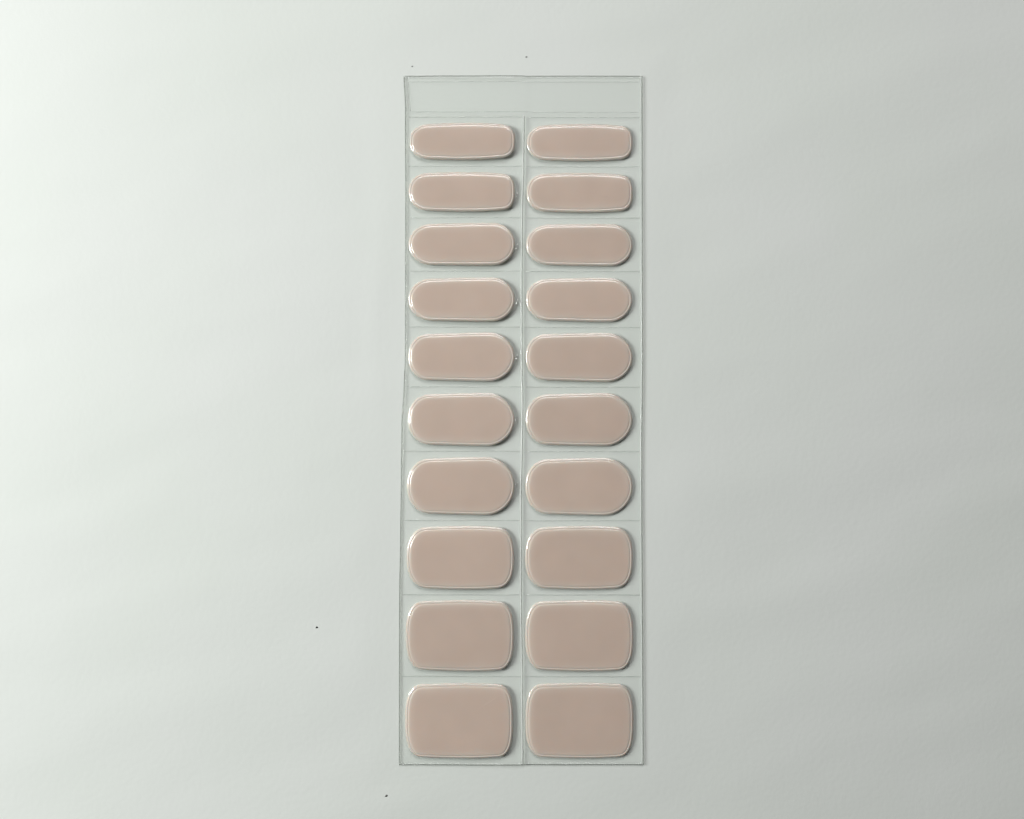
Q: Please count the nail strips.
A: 20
